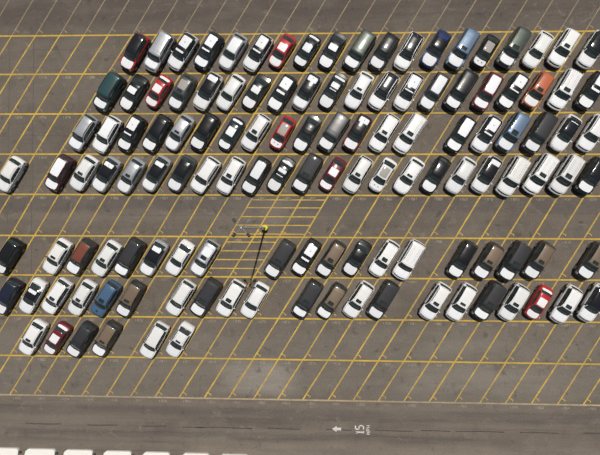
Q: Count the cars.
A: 128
